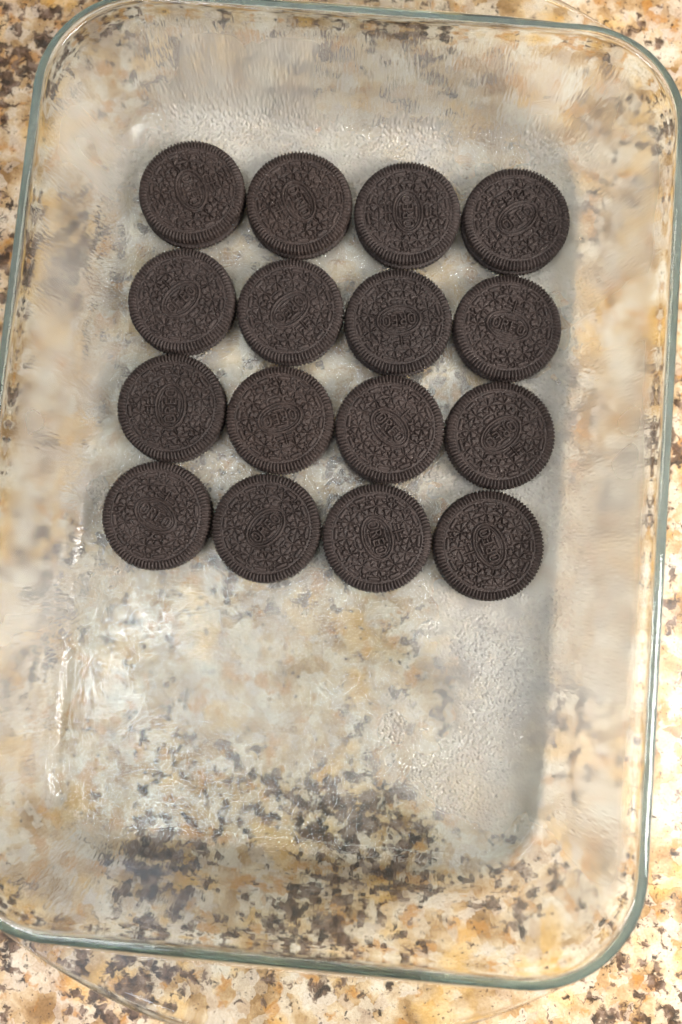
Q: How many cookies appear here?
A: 16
